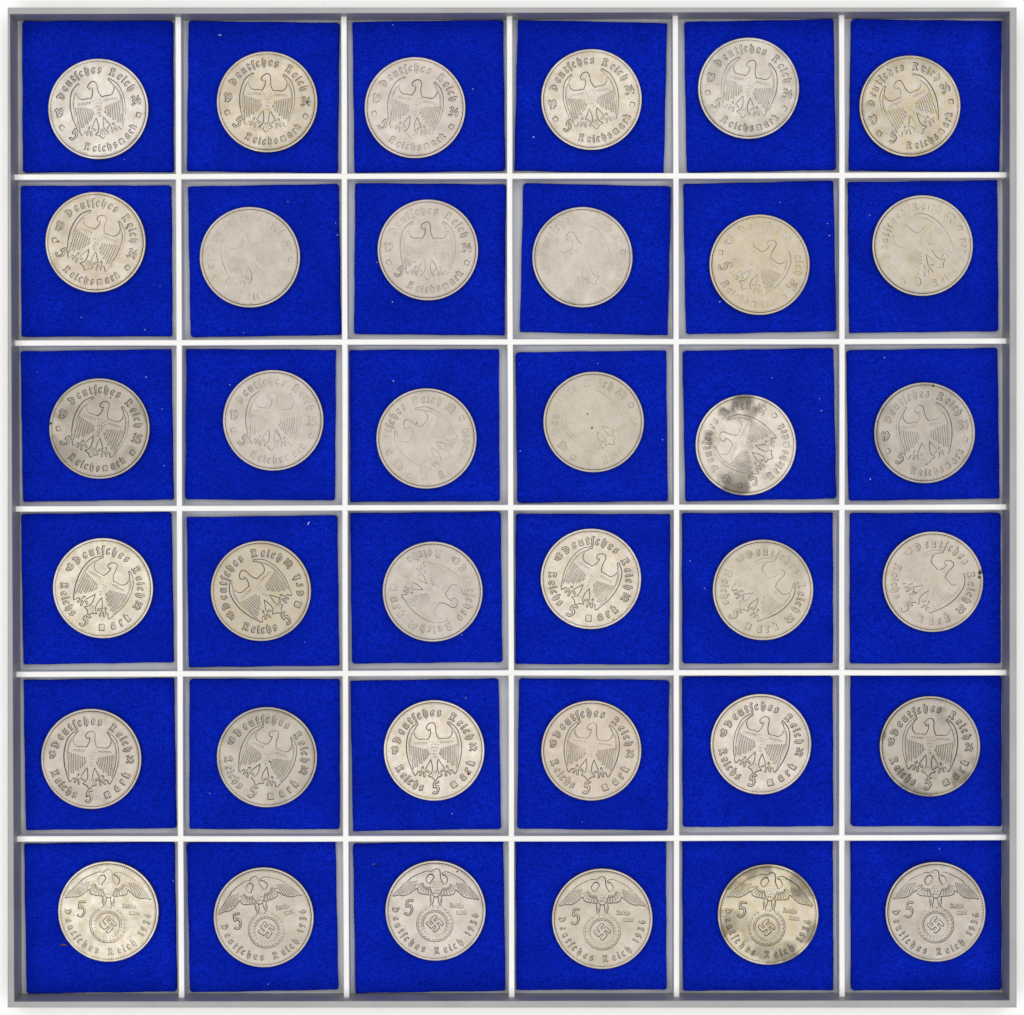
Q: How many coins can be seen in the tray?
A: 36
